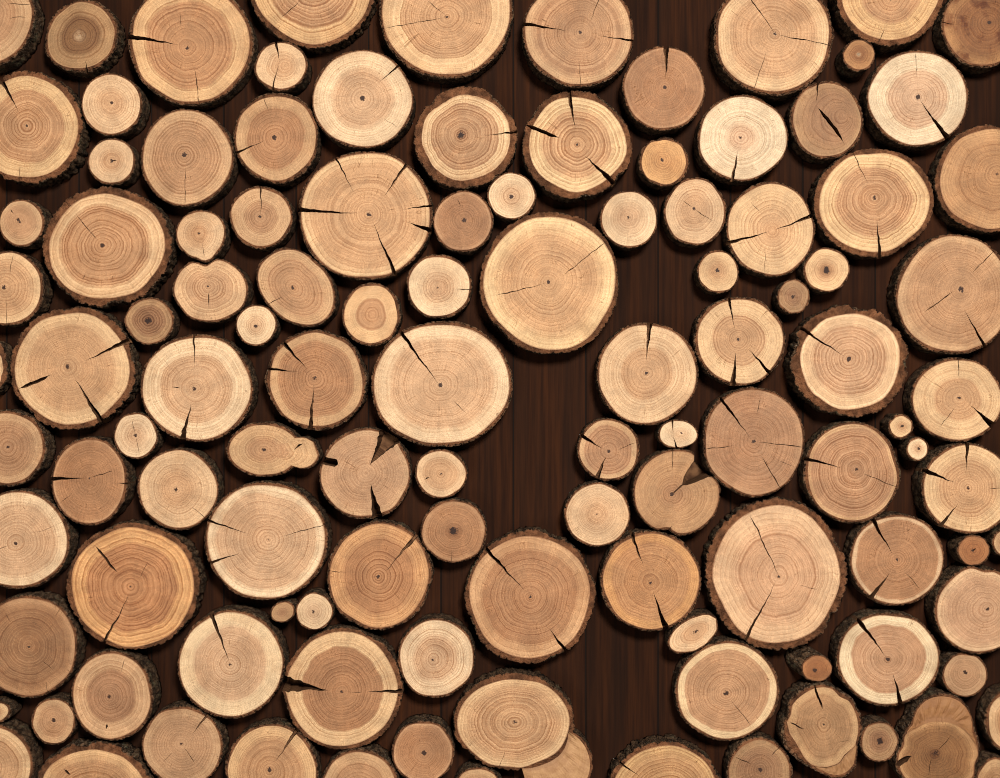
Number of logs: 114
